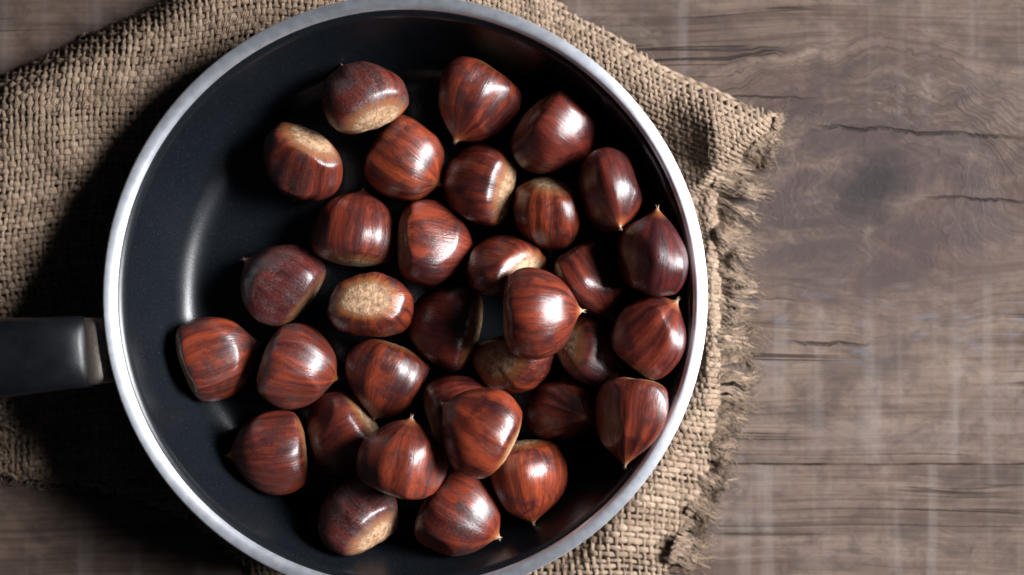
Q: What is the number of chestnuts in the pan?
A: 33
